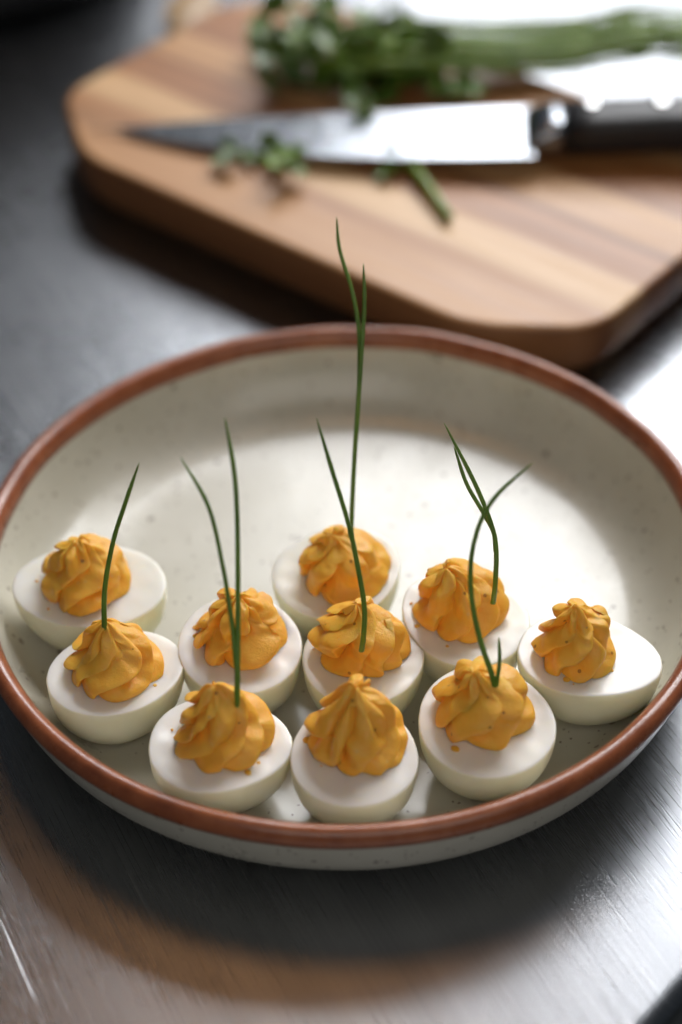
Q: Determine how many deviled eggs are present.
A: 10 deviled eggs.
